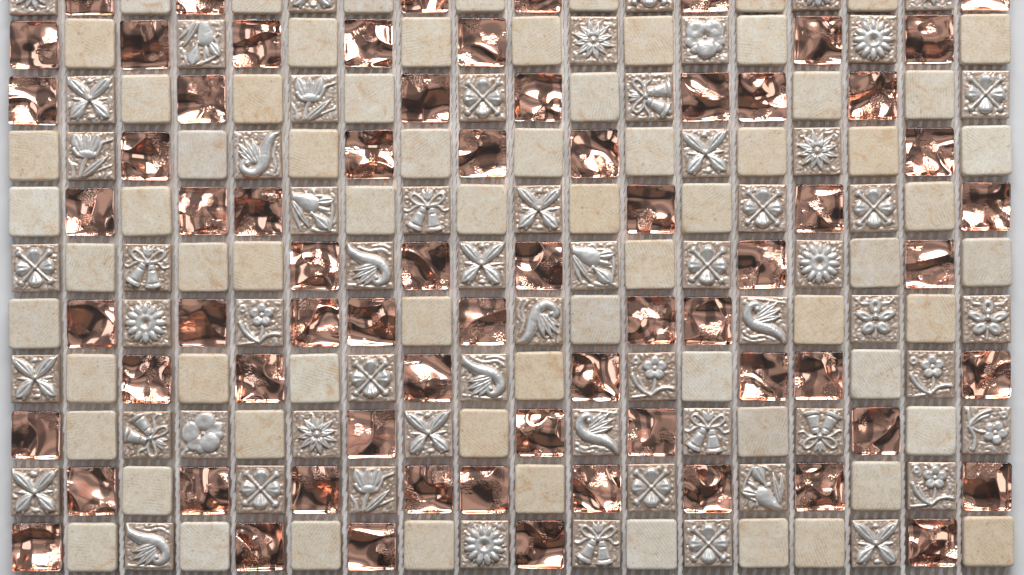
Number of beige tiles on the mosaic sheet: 69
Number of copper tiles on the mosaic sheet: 69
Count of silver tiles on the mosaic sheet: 60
